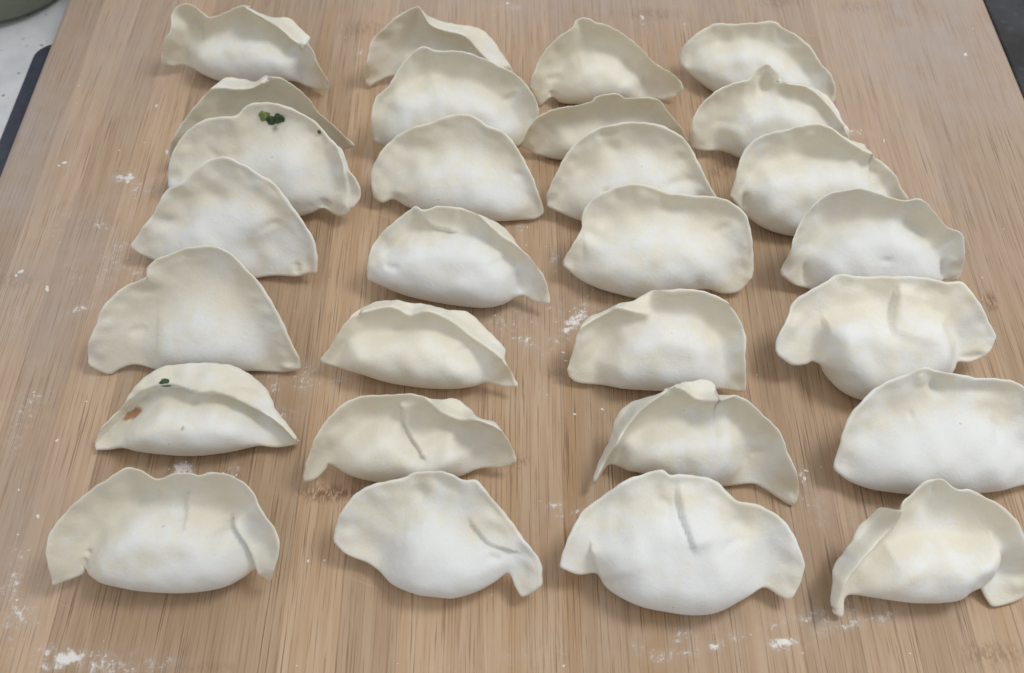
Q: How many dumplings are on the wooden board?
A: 28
